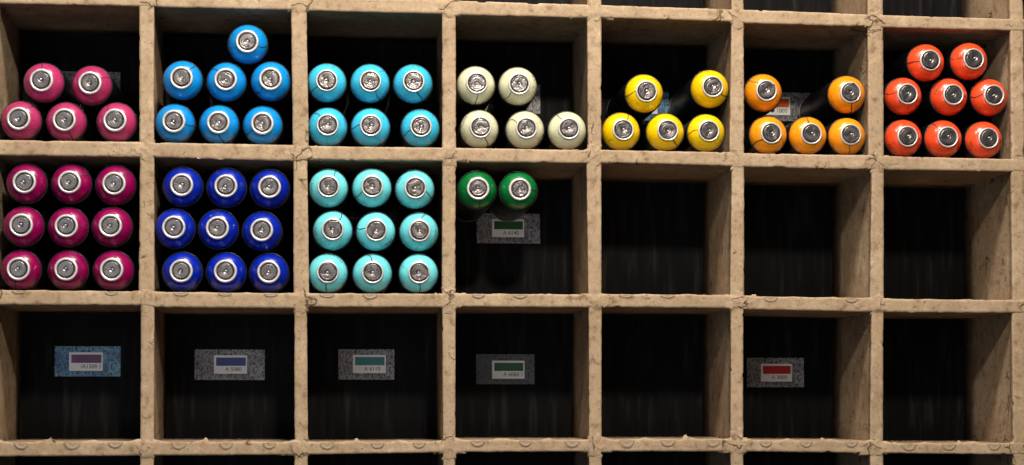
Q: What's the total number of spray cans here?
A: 70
